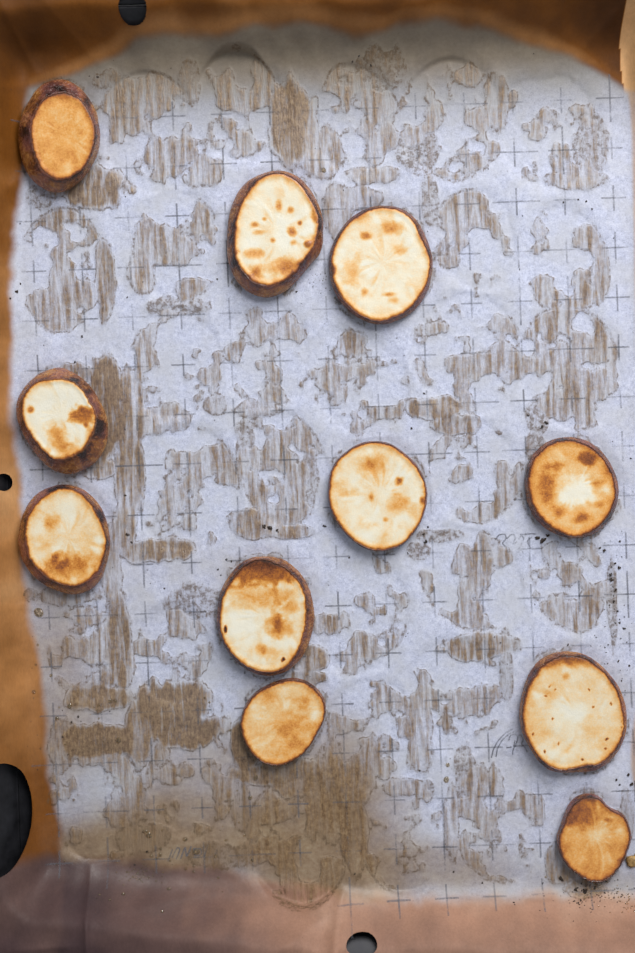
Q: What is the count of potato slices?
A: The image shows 11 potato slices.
